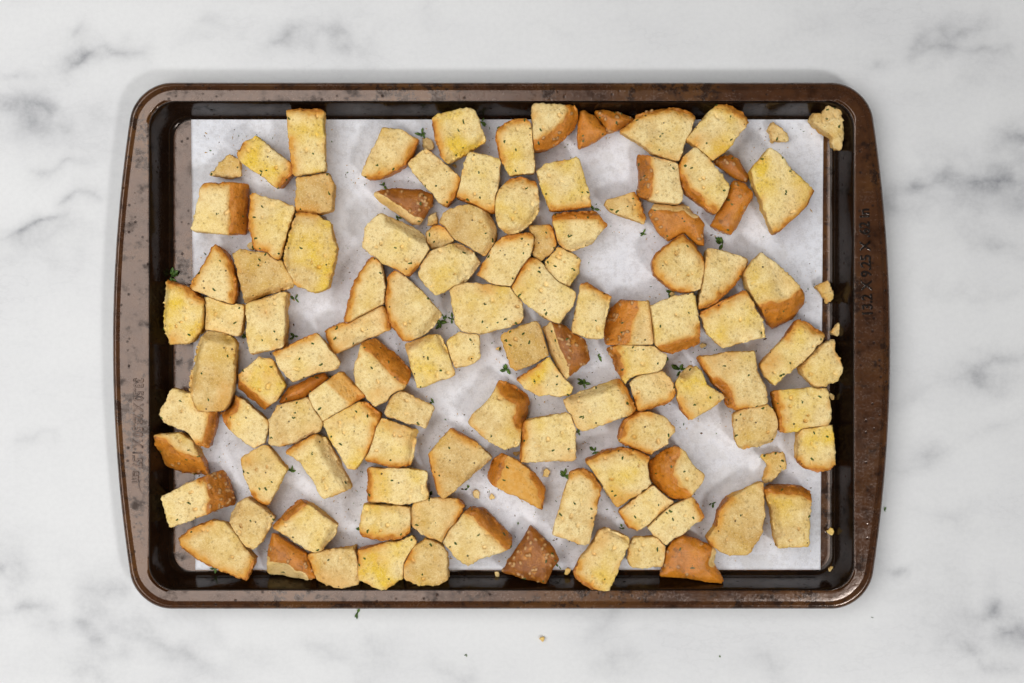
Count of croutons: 112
